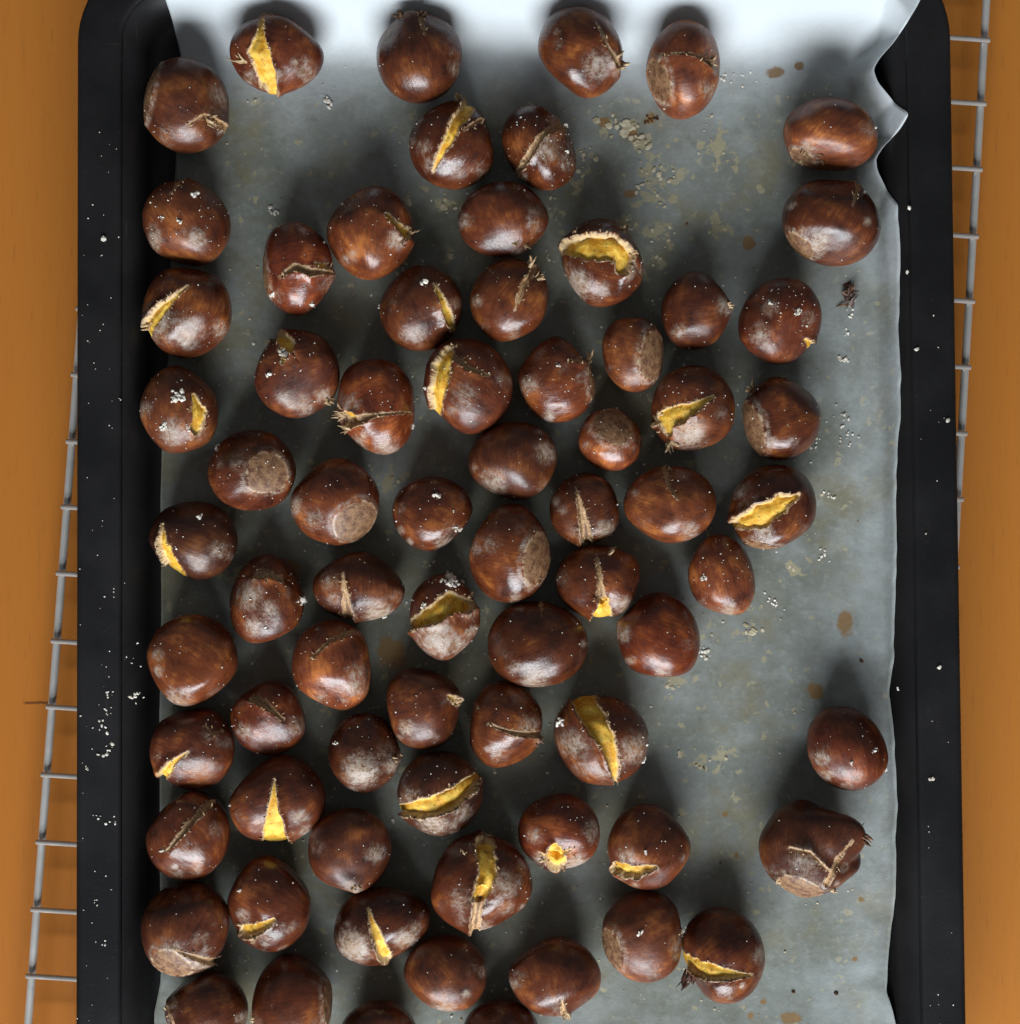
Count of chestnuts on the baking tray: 72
